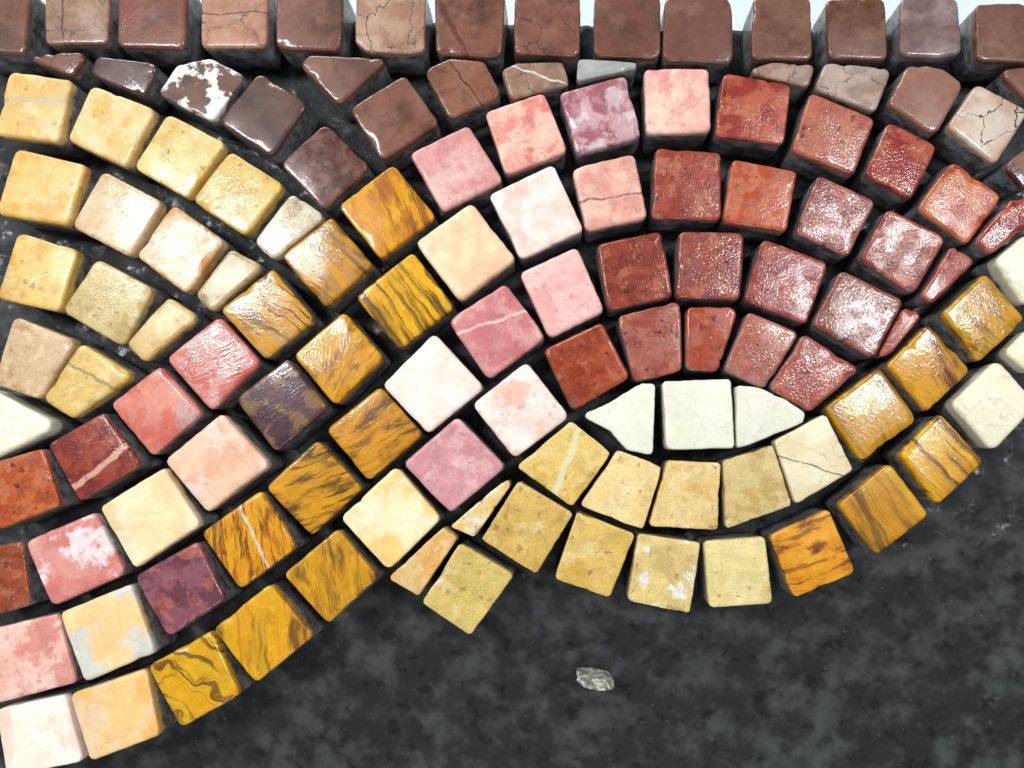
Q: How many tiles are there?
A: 127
